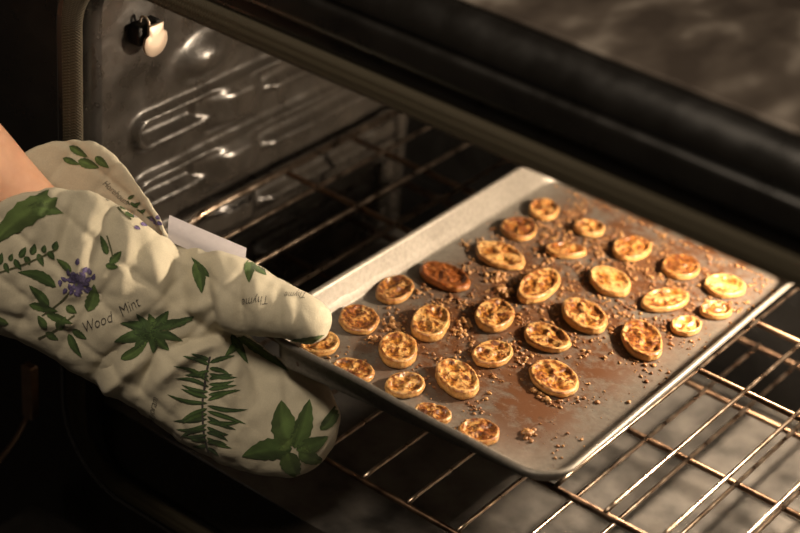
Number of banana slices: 30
